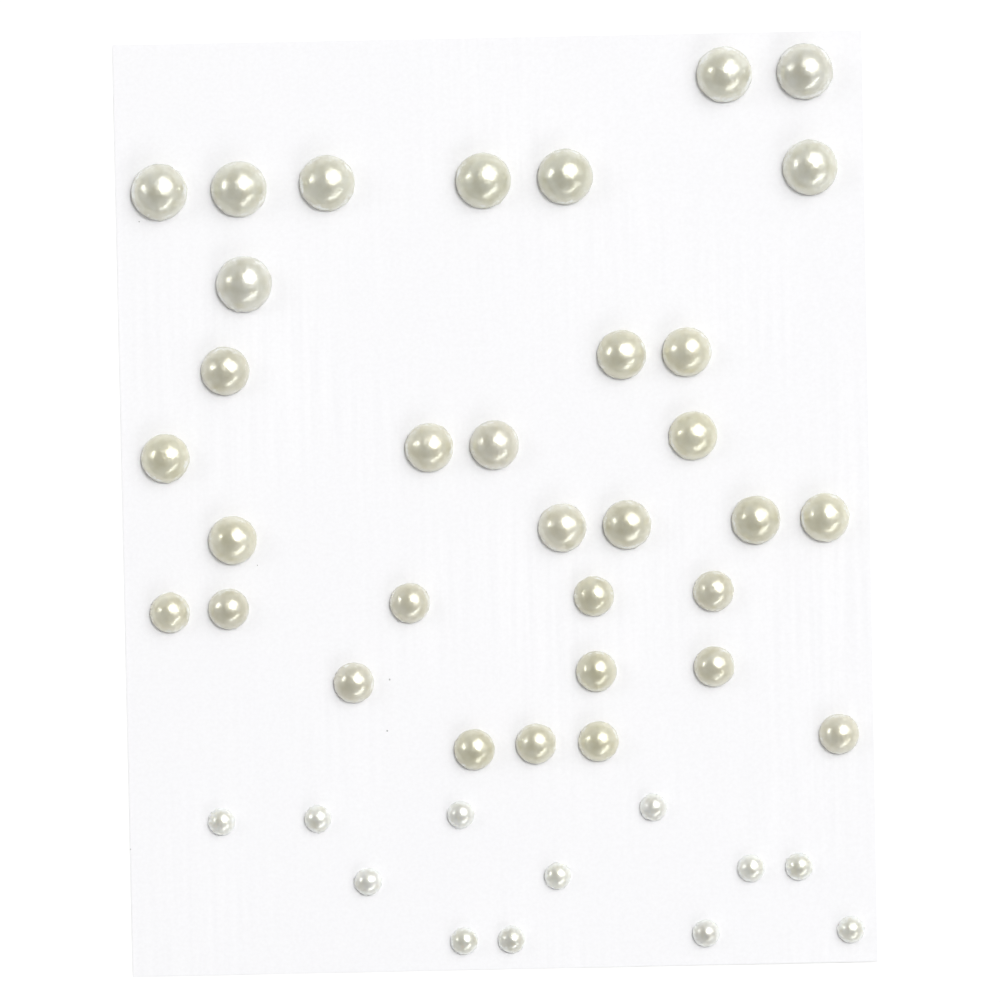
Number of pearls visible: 45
